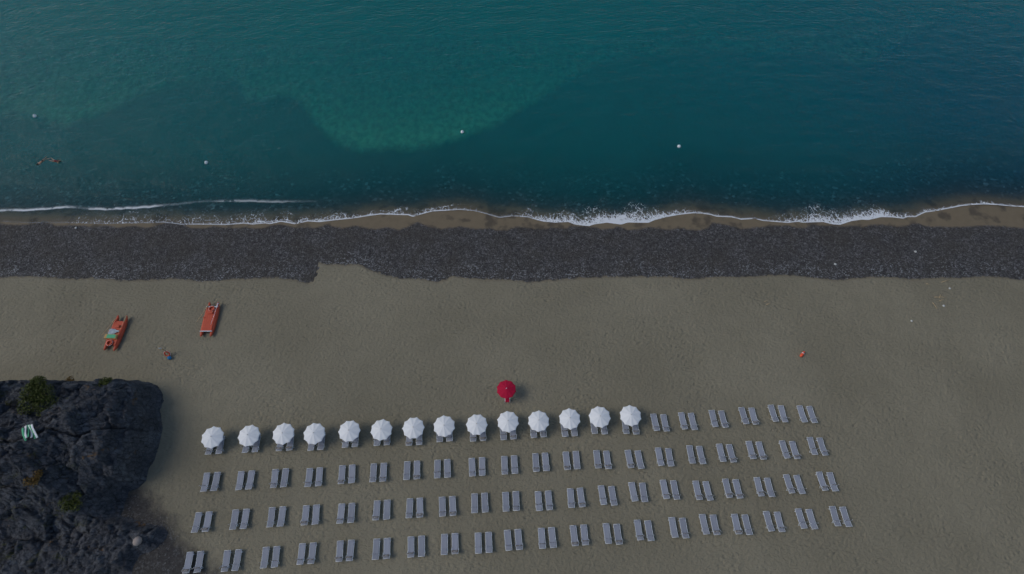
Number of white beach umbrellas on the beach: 14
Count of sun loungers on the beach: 160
